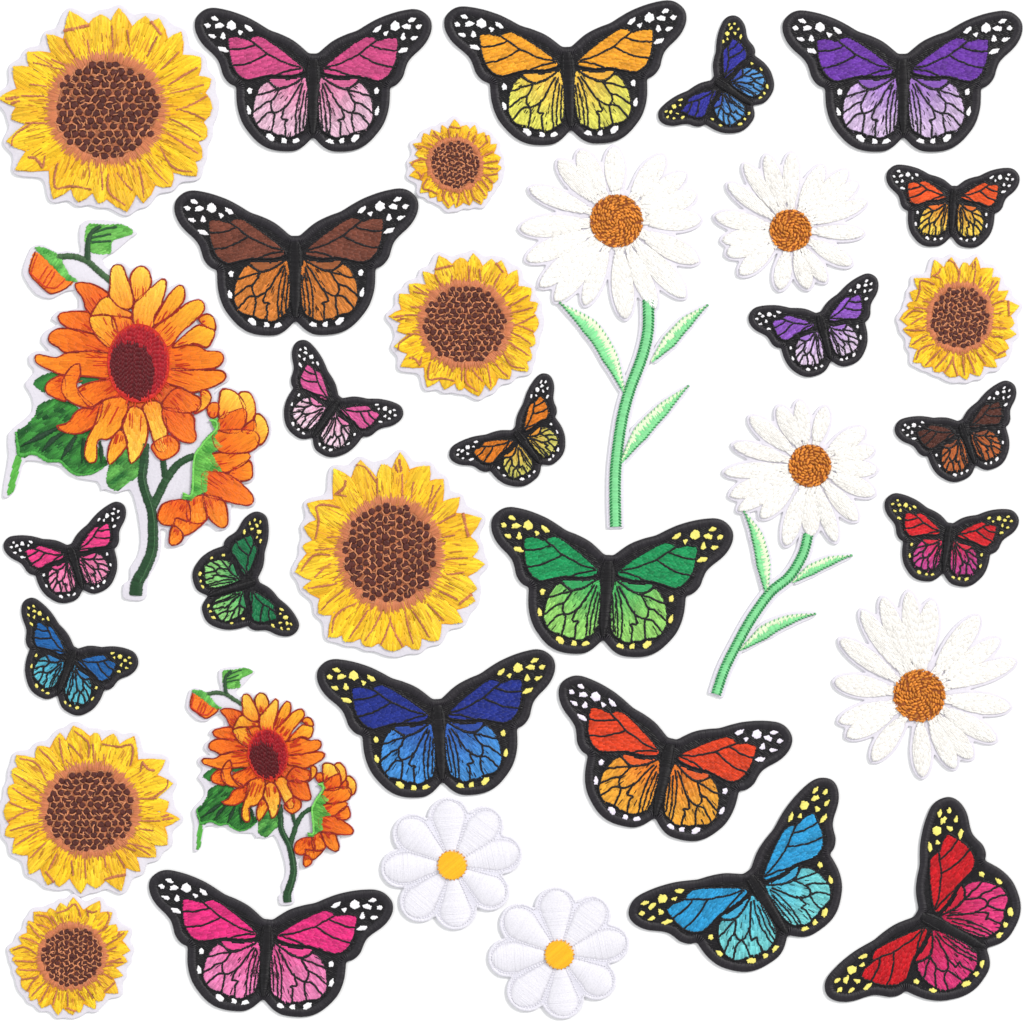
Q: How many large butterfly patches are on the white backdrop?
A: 10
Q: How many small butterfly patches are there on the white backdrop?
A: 10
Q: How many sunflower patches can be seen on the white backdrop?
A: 9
